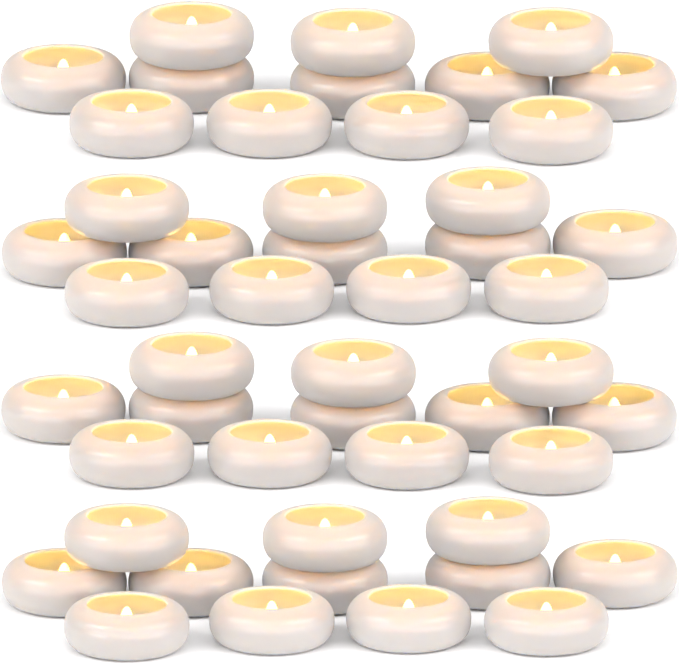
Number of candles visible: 48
